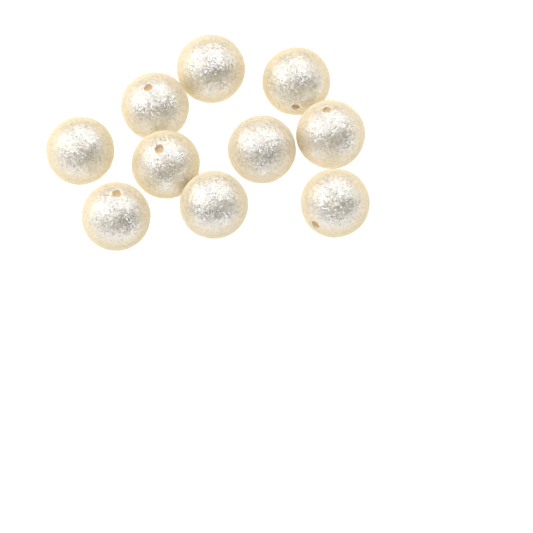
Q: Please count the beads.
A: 10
